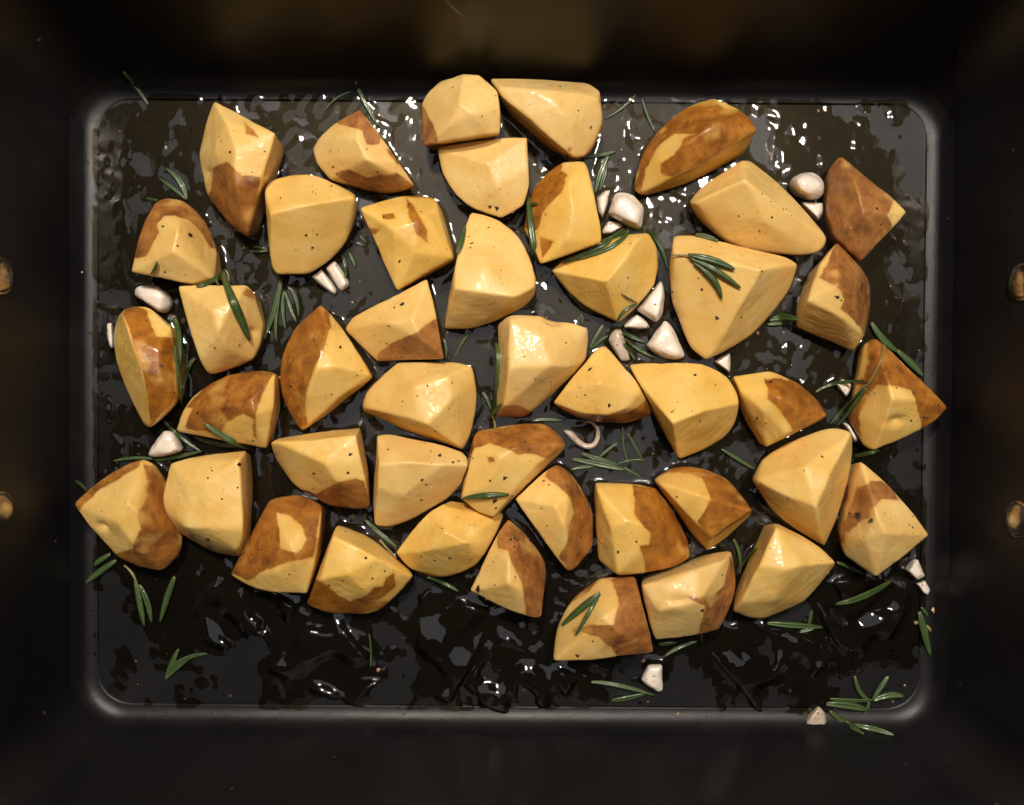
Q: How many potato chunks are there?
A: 44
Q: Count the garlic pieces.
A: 22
